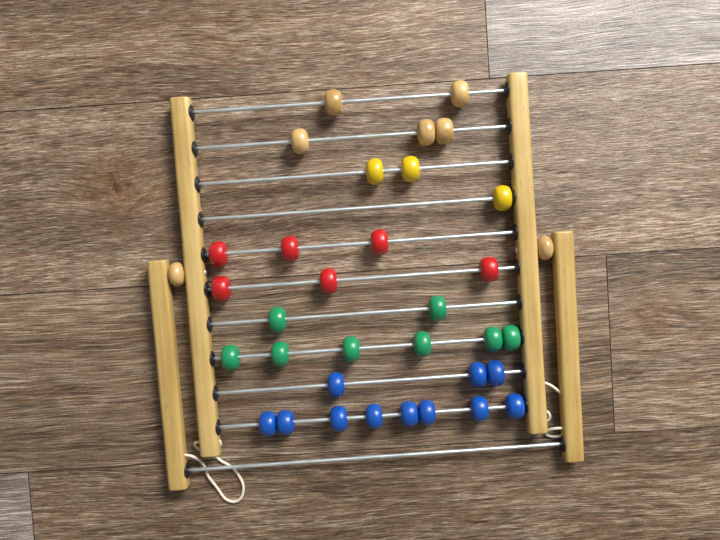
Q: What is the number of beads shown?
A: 33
